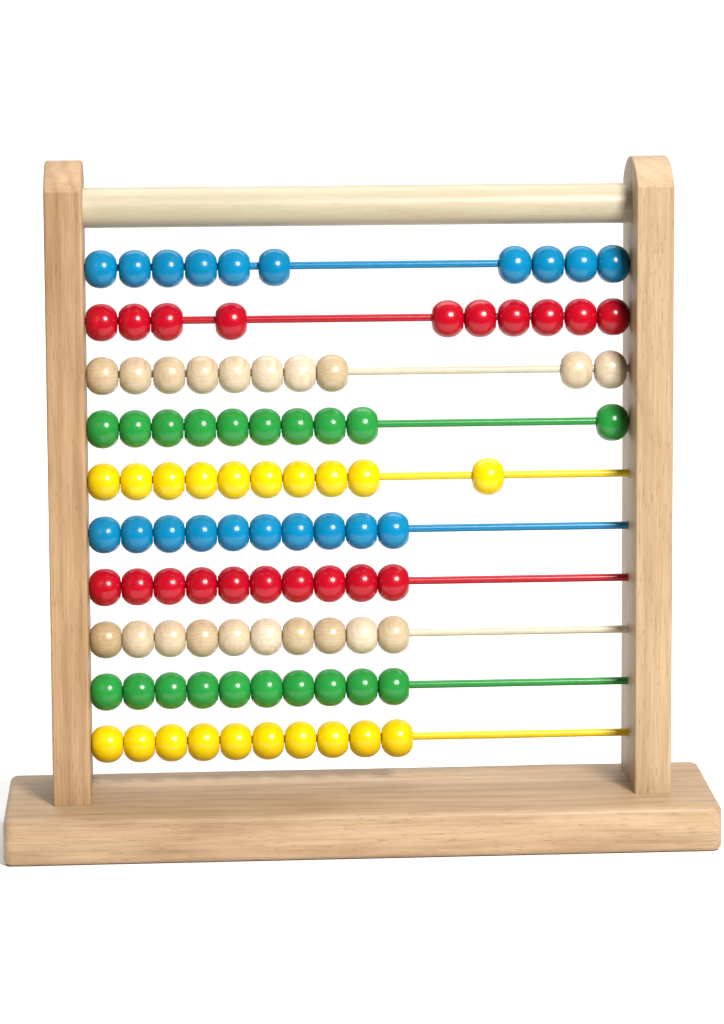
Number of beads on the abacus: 100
